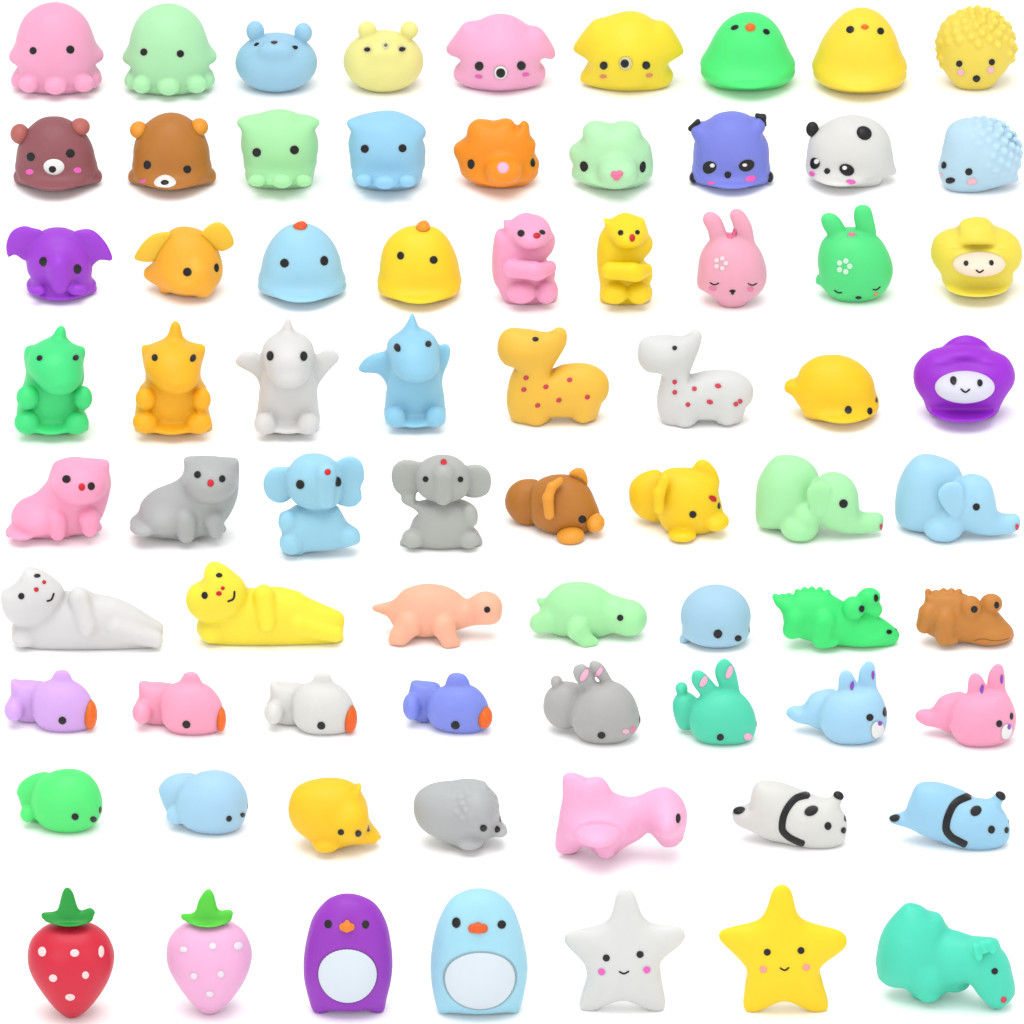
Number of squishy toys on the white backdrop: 72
